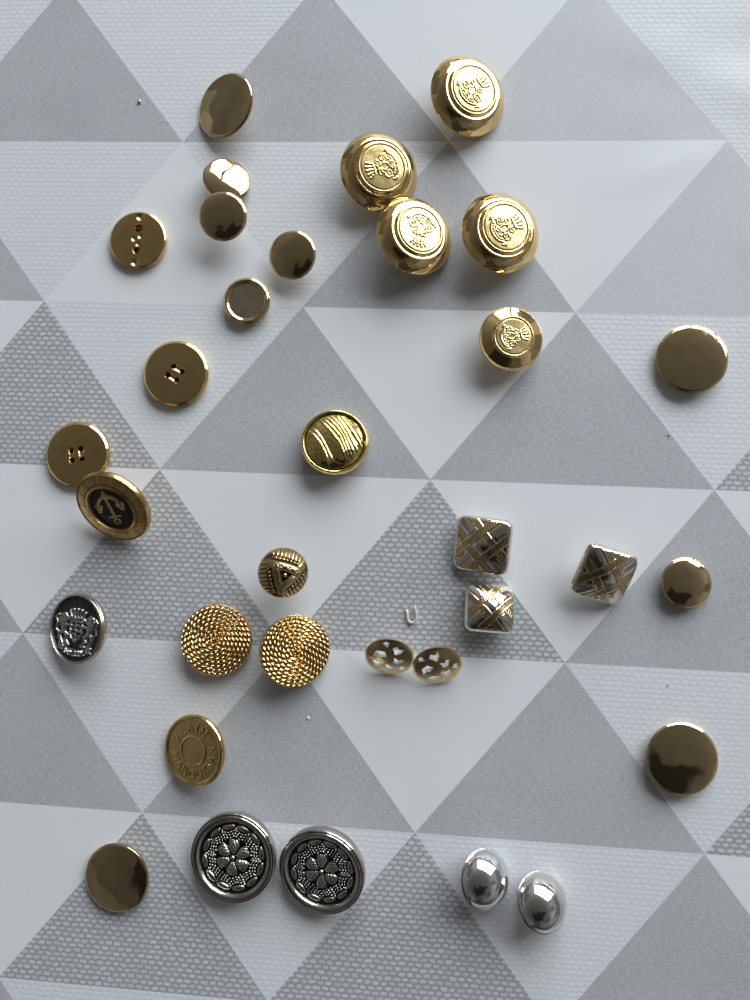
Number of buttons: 33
